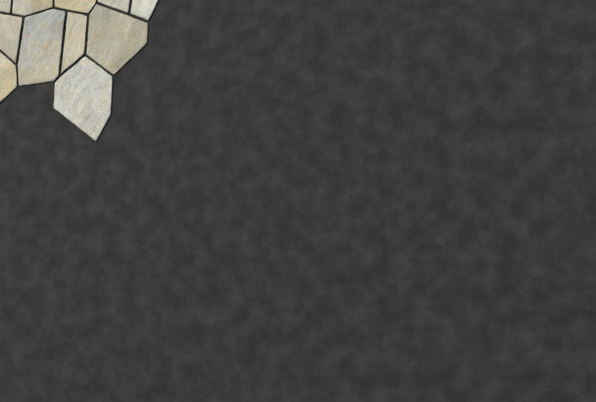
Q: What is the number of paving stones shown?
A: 11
